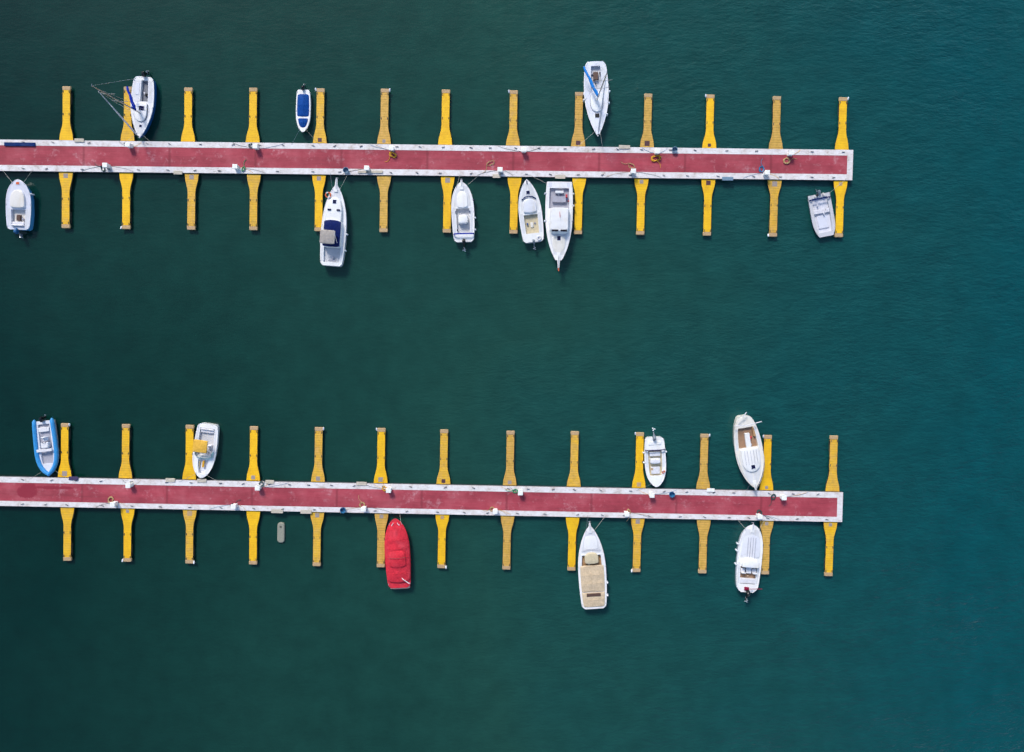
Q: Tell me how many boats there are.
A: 16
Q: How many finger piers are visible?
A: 52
